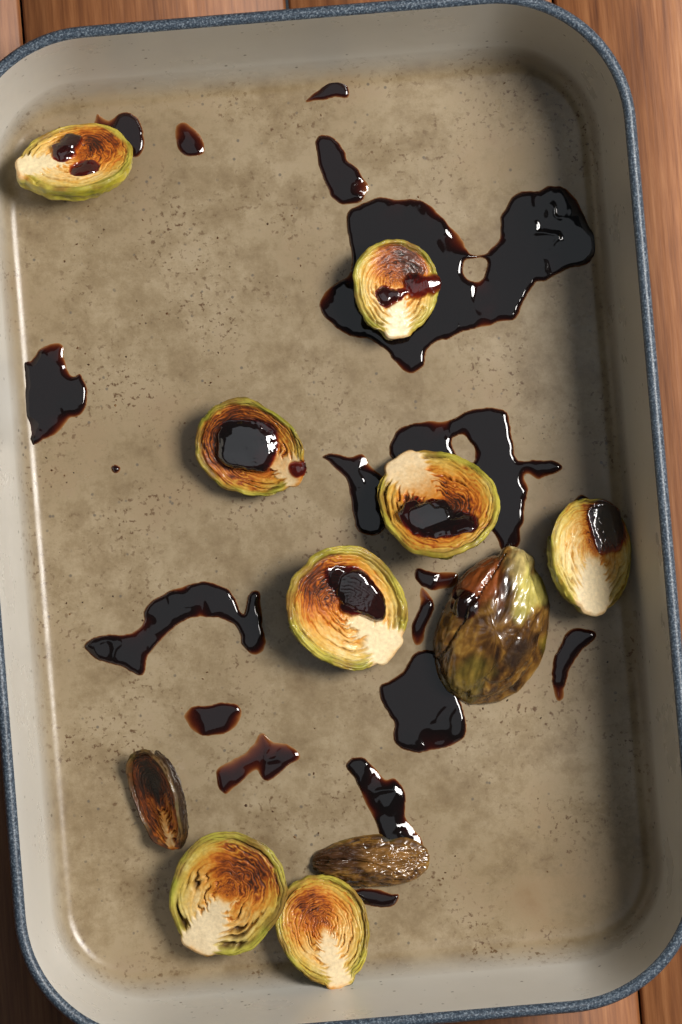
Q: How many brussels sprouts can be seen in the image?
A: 11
